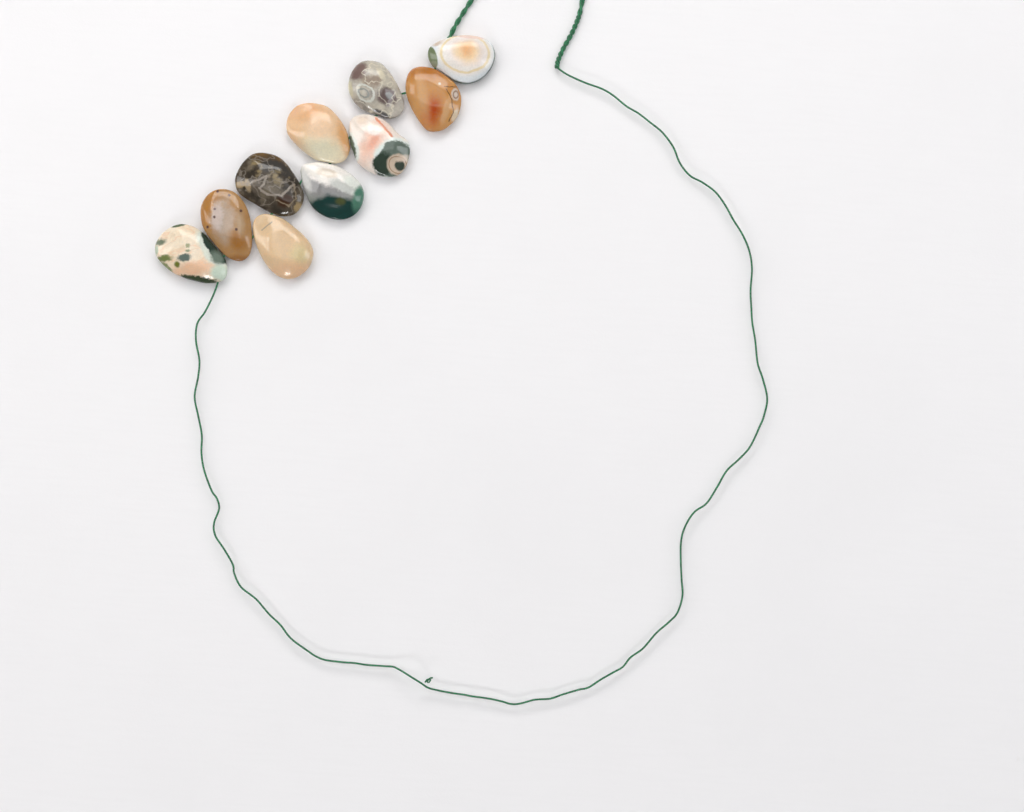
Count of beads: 10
